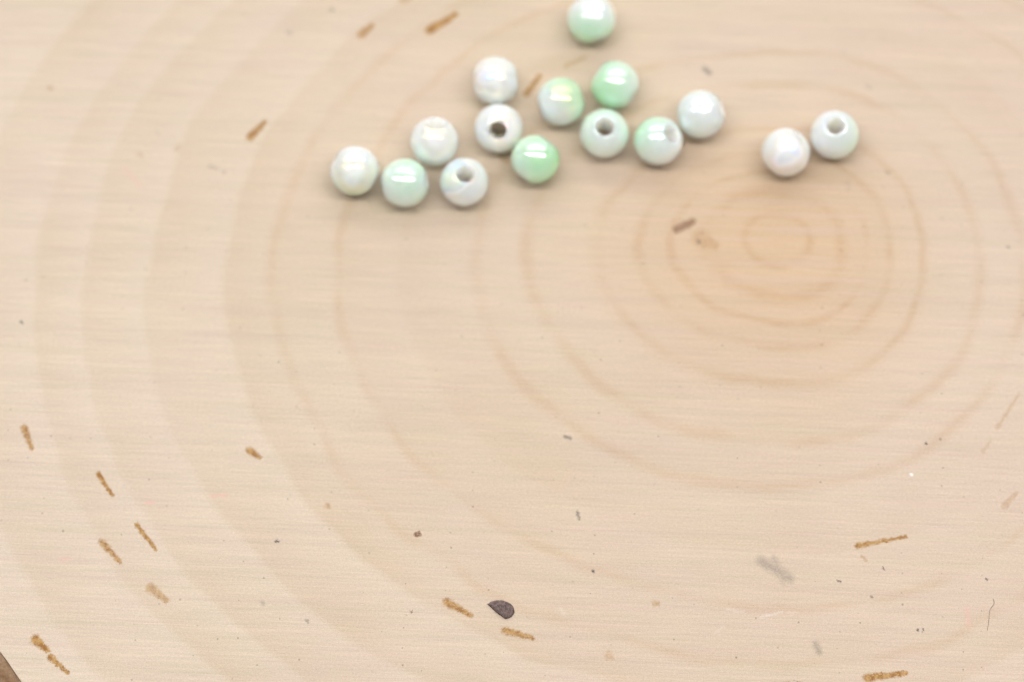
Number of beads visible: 15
